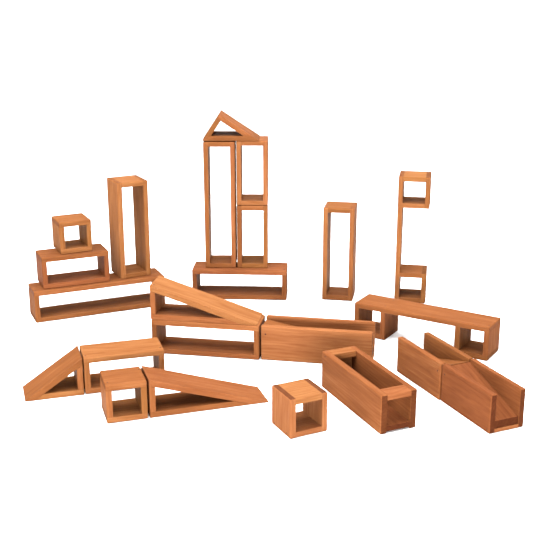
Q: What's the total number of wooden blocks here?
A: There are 23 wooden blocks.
